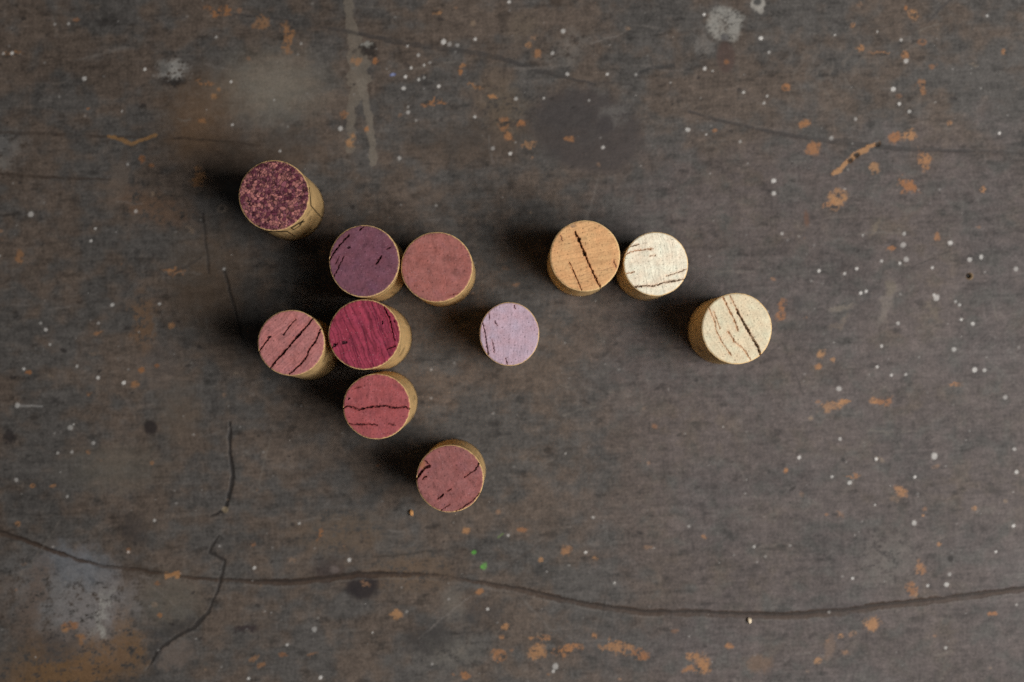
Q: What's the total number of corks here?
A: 11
